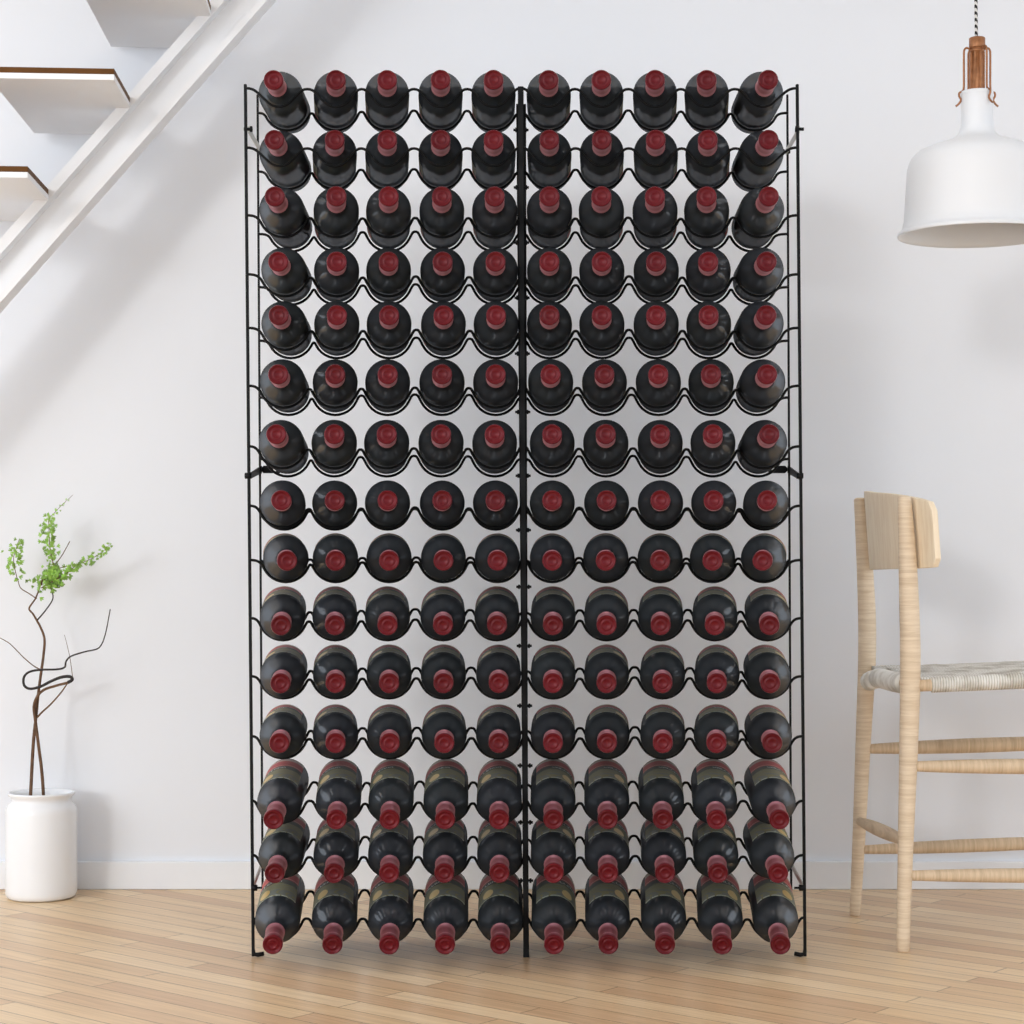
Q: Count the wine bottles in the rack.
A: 150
